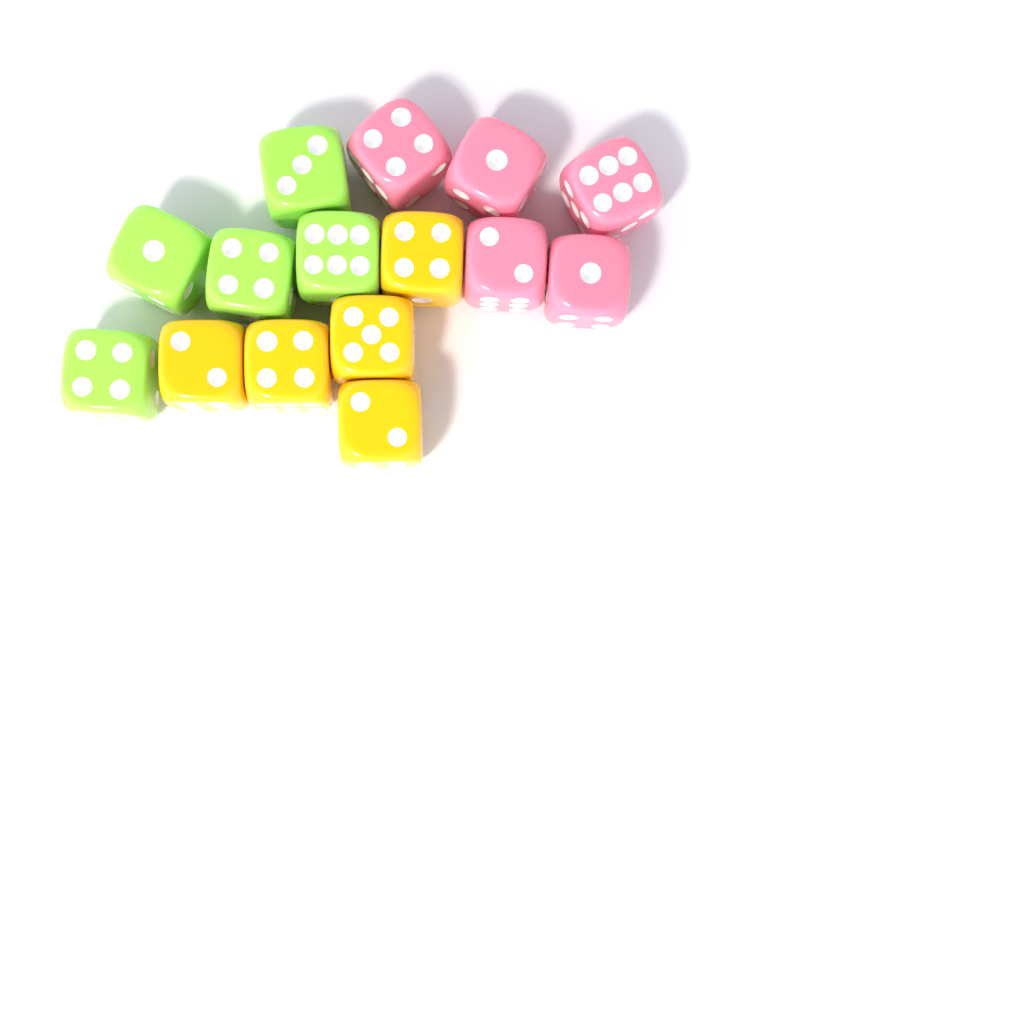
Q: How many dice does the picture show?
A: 15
